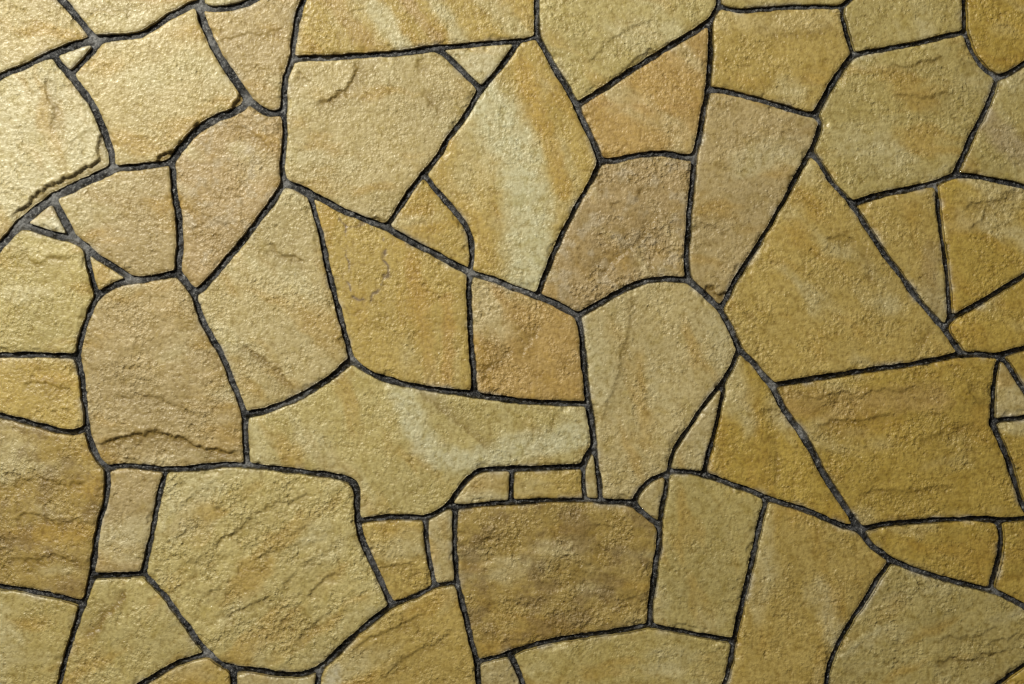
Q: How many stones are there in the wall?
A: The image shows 67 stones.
